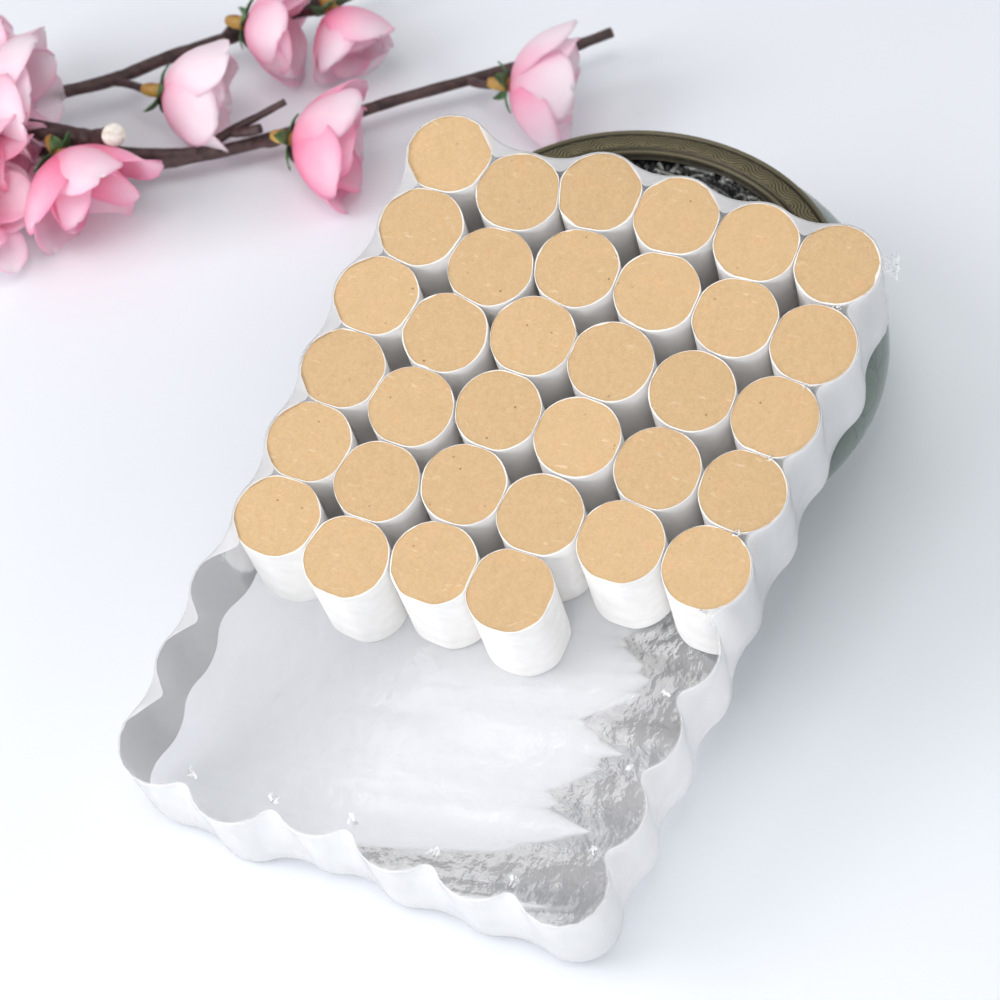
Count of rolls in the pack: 34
